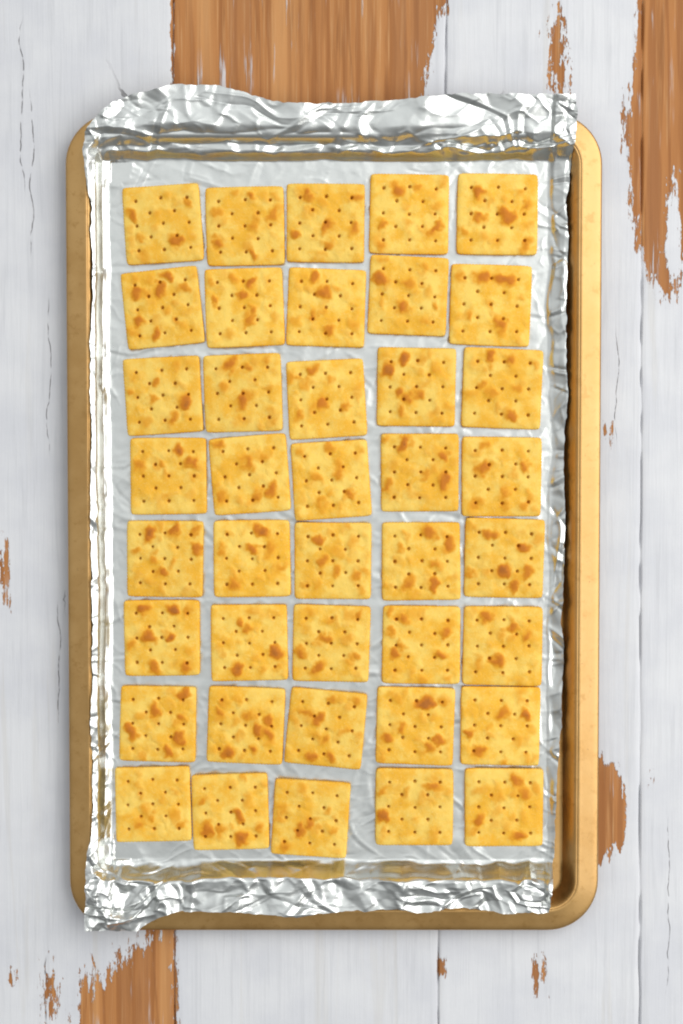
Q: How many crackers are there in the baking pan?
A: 40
